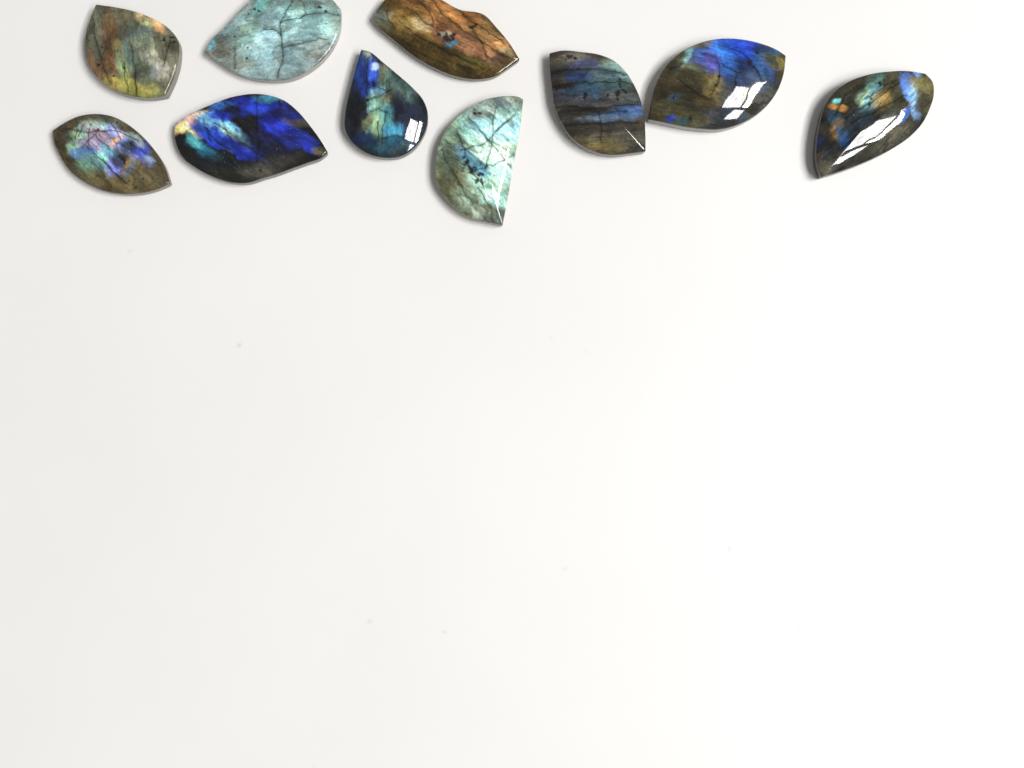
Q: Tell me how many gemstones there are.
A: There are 10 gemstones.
